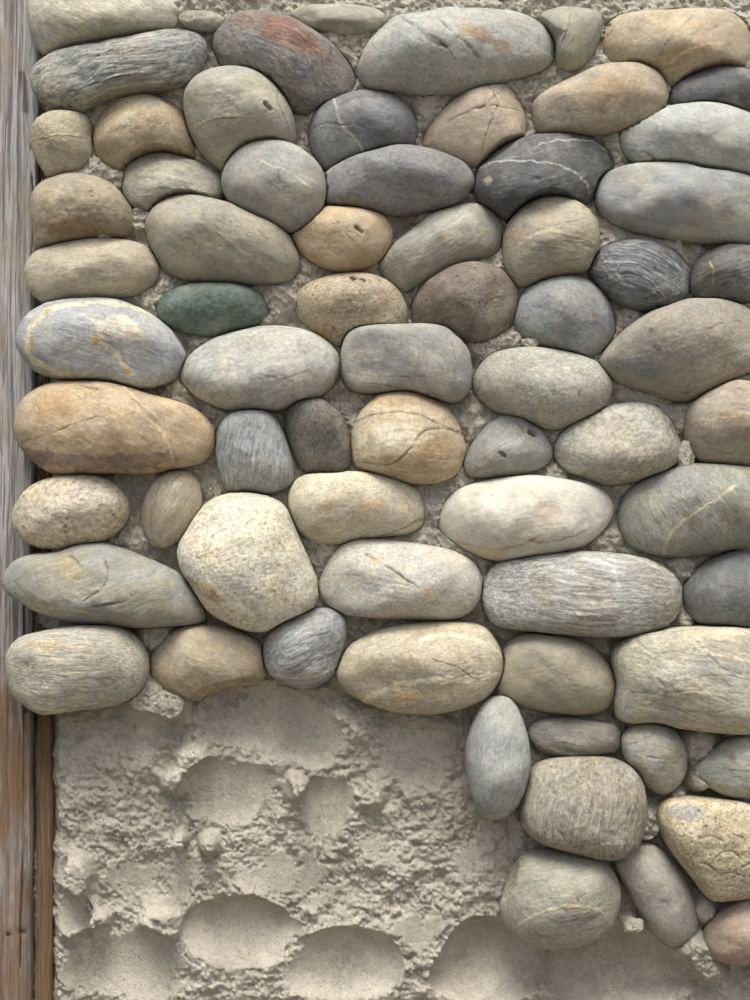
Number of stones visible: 70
